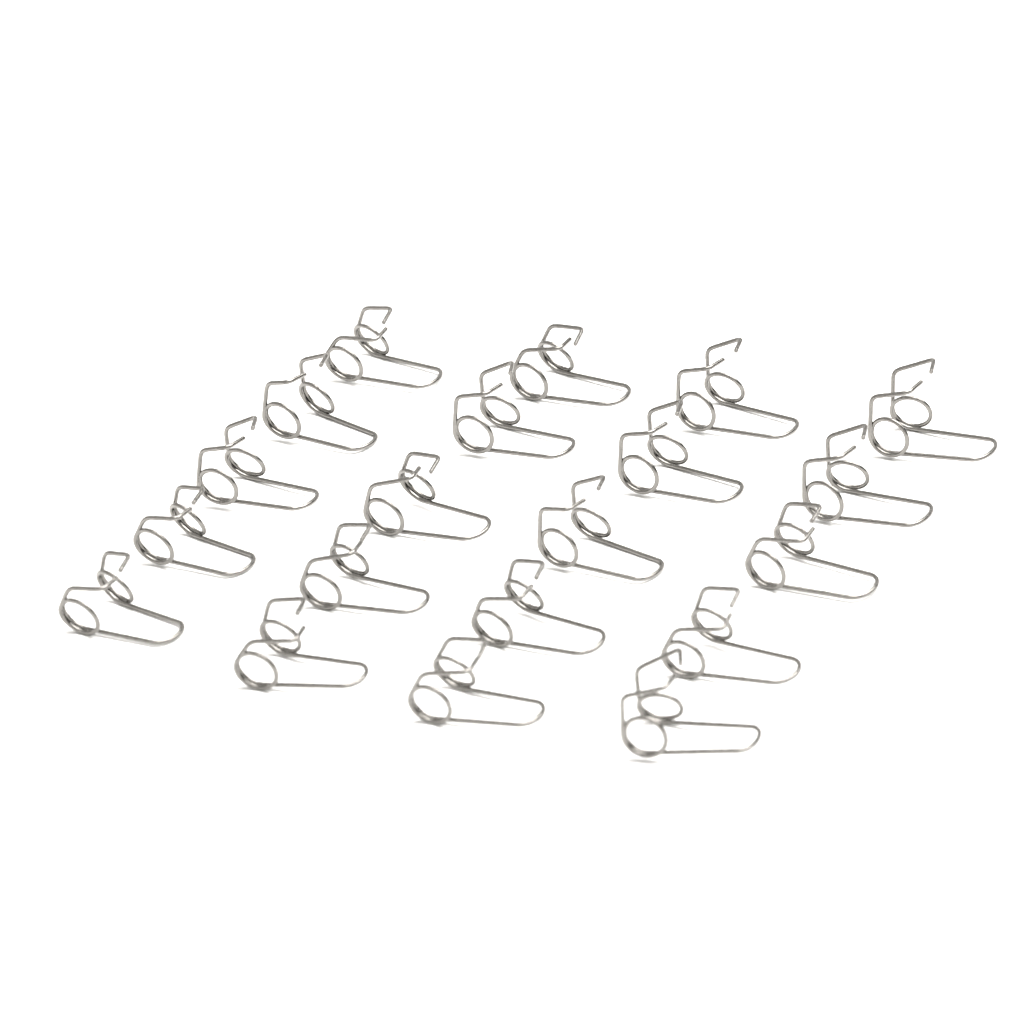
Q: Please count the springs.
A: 20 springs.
